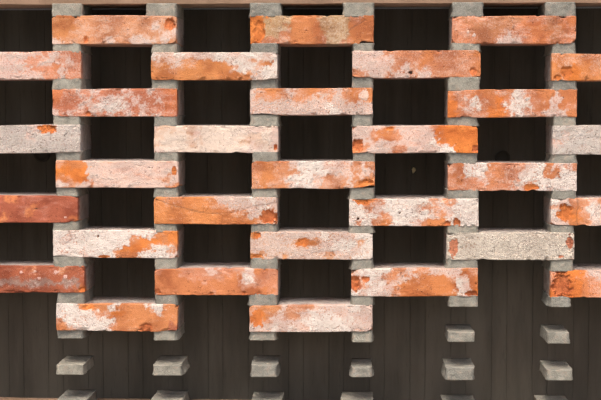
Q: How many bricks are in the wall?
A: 30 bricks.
